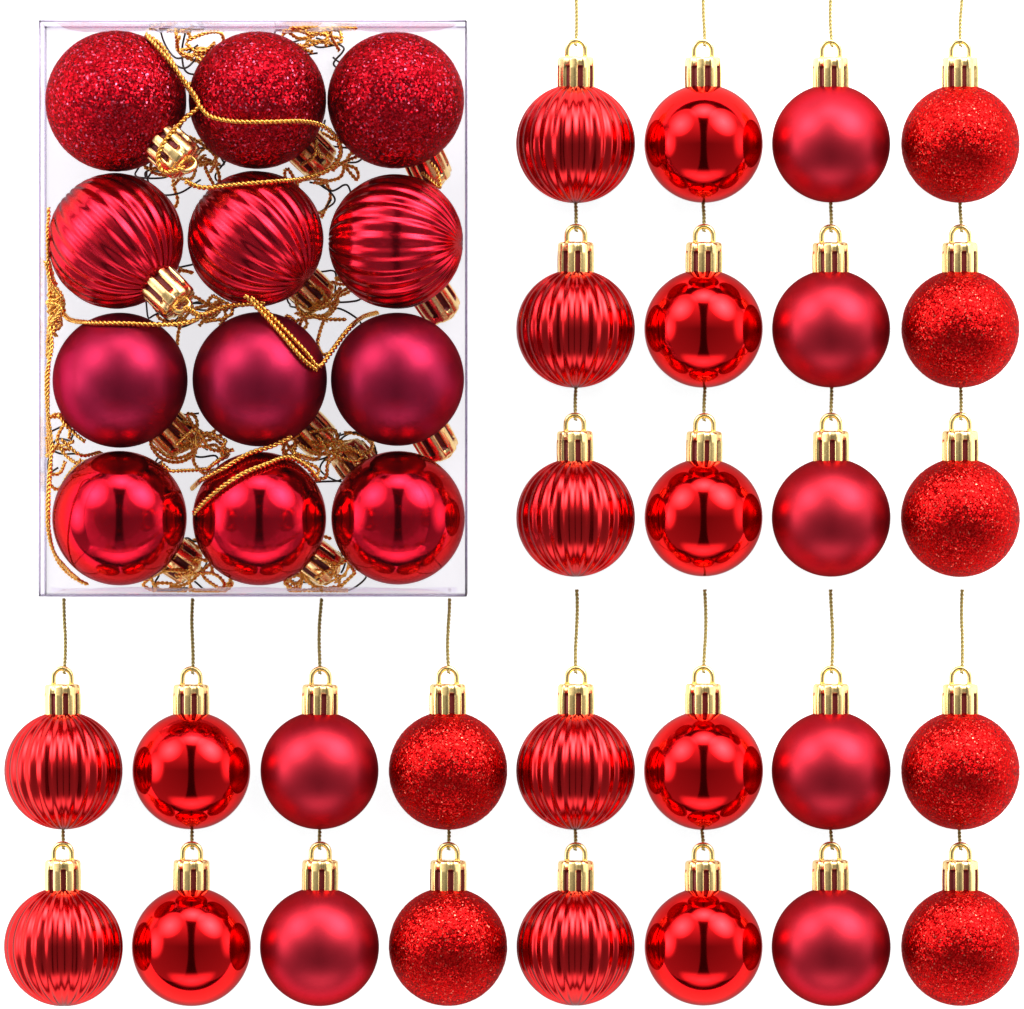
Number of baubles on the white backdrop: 40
